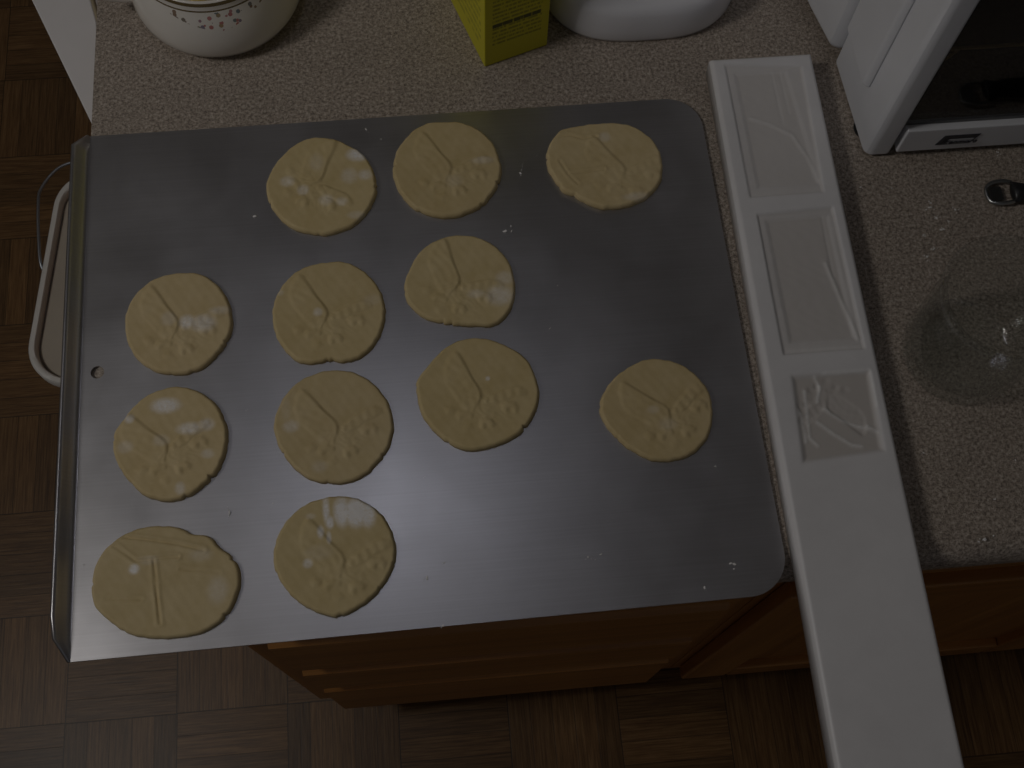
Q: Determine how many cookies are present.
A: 12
